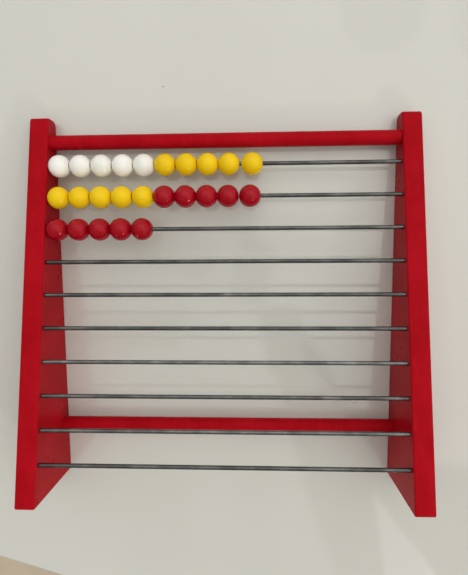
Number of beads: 25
